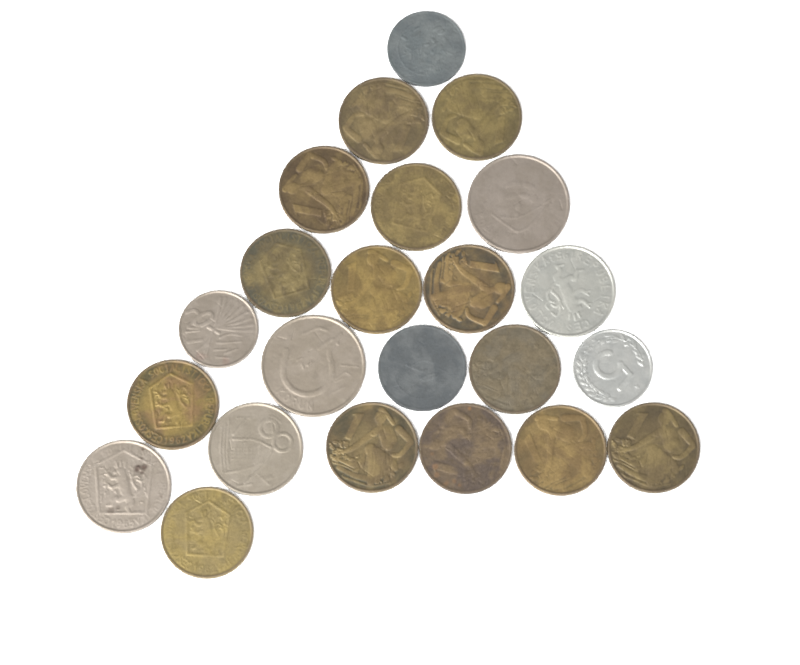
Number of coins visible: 23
